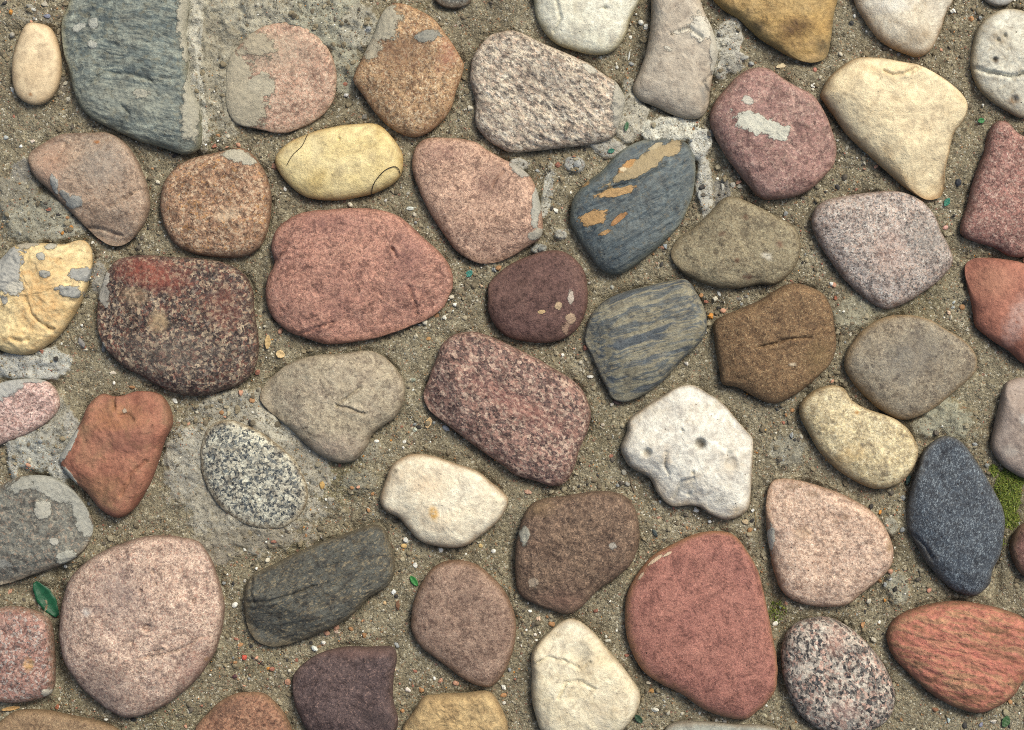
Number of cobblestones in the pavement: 57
